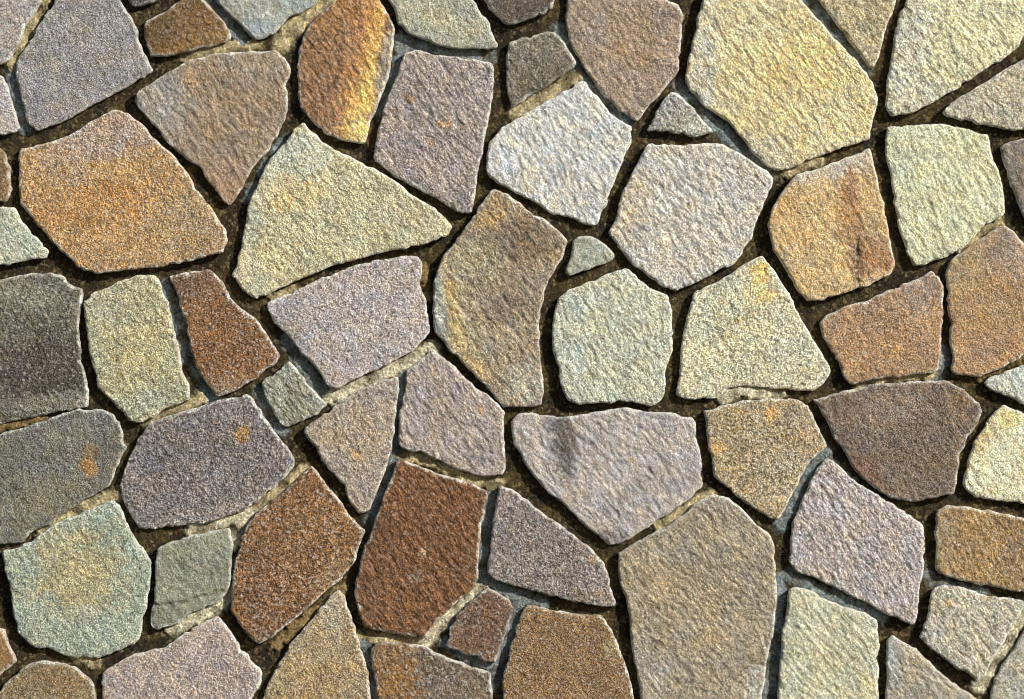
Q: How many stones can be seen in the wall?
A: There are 66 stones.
